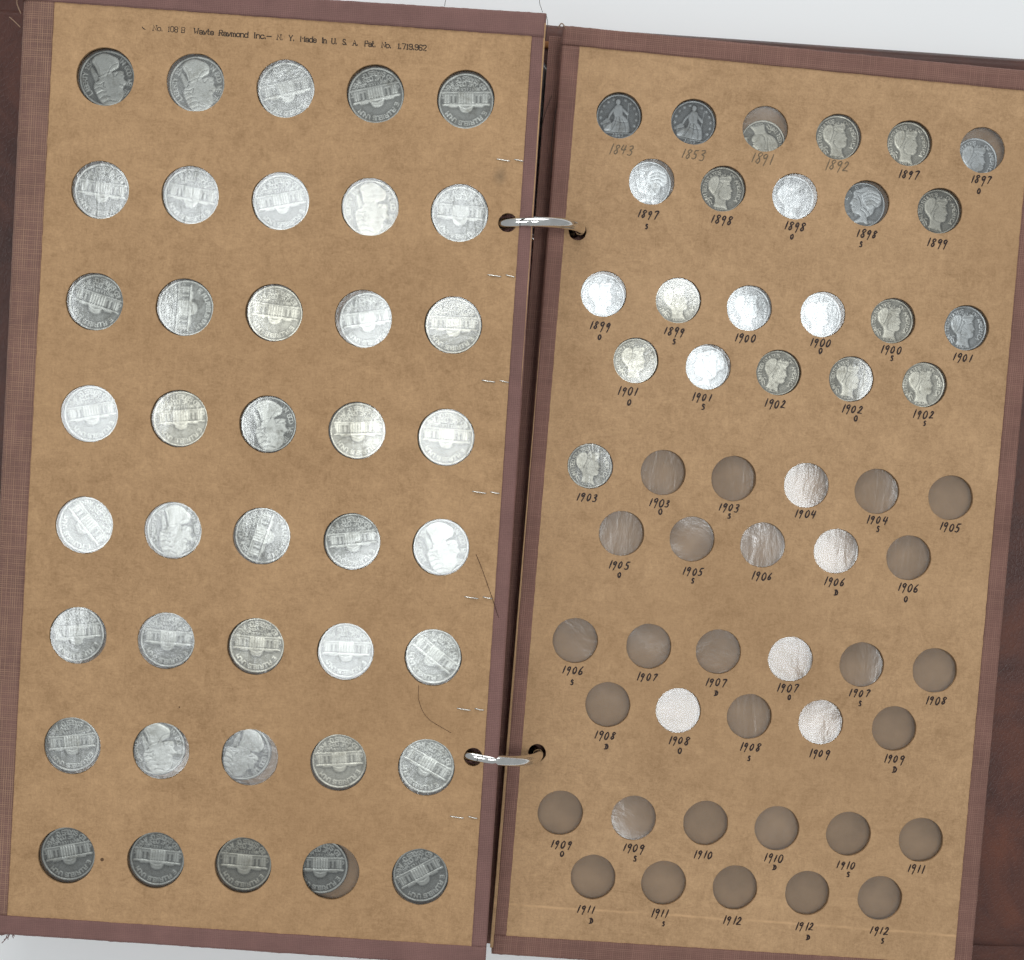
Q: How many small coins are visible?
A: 23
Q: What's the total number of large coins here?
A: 40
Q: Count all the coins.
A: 63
